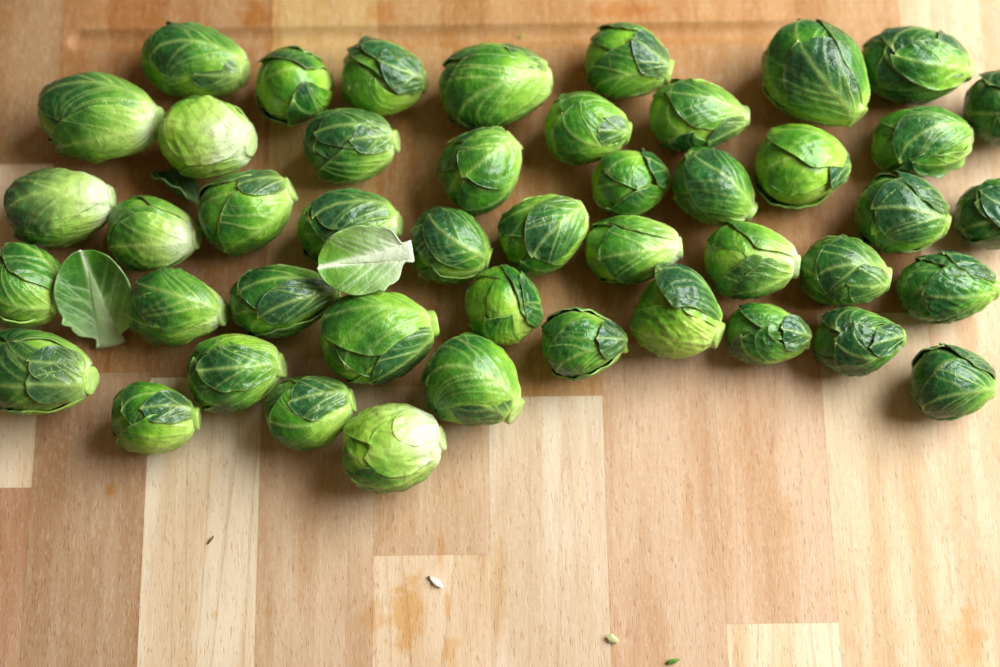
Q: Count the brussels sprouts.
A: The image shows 46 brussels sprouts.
